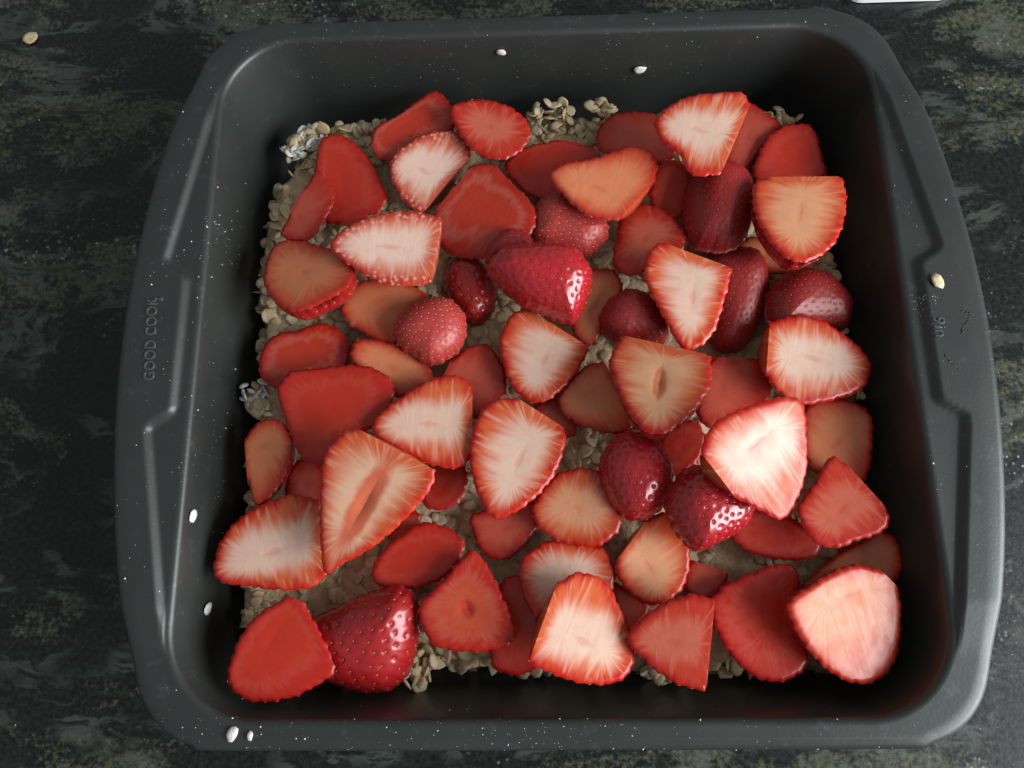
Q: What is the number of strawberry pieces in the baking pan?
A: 71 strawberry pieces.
